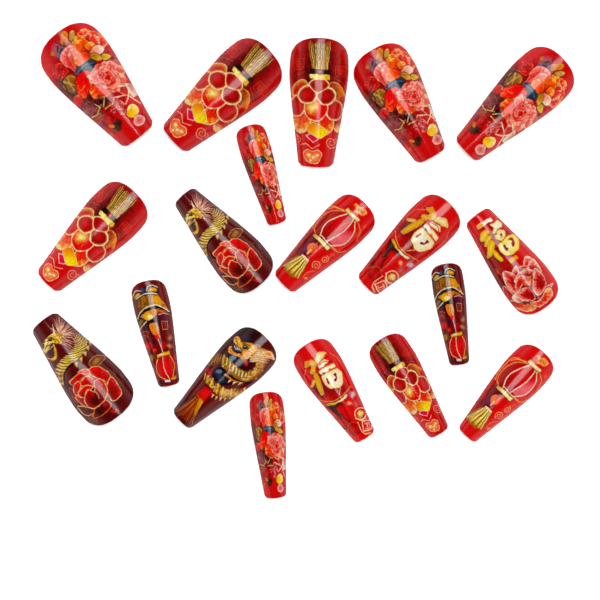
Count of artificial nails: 19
